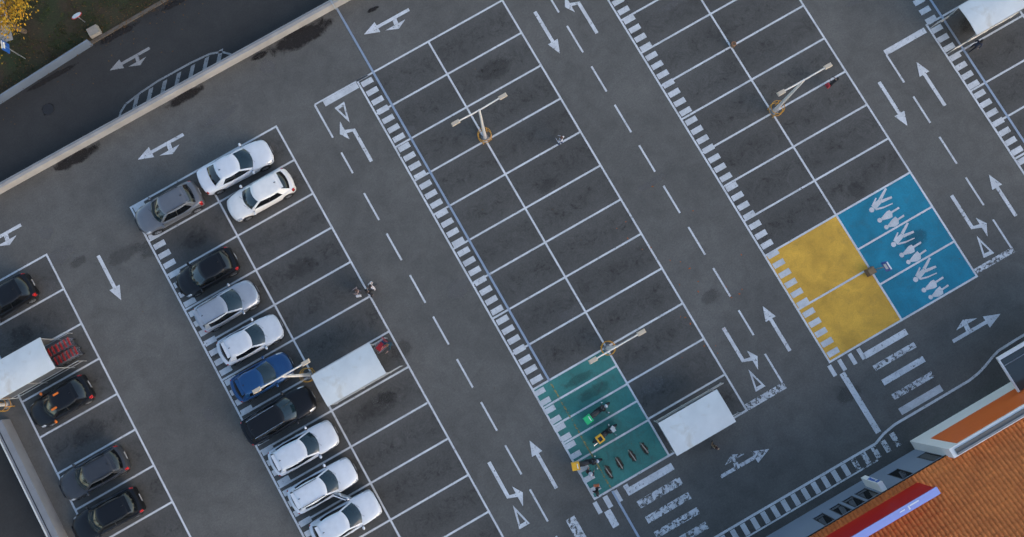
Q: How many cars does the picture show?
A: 15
